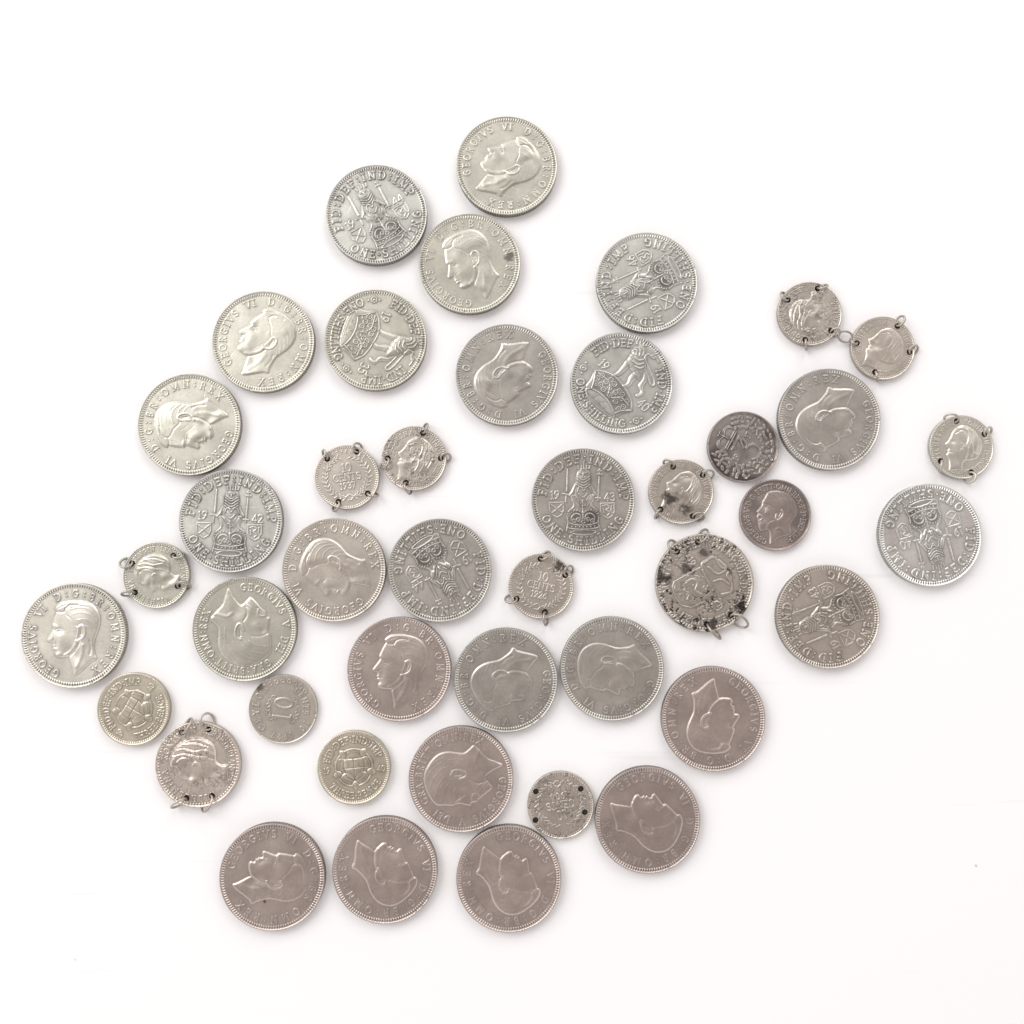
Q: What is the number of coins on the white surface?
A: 43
